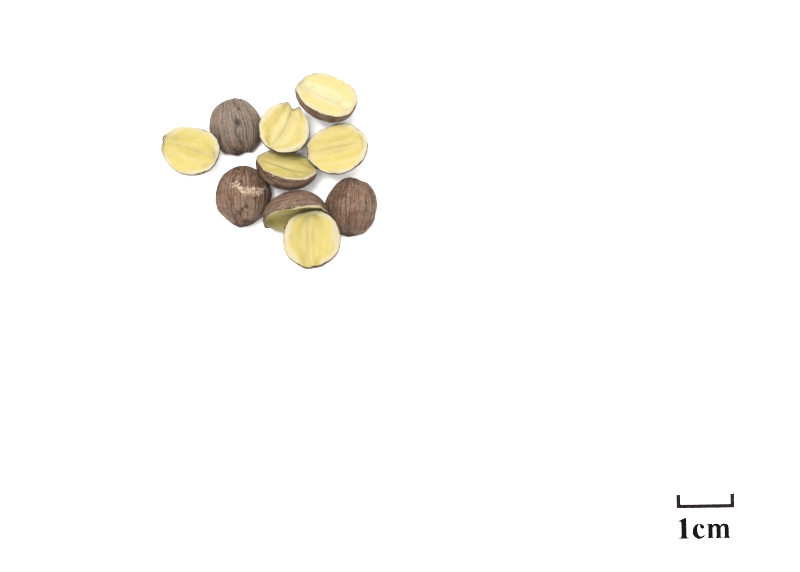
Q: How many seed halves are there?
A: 10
